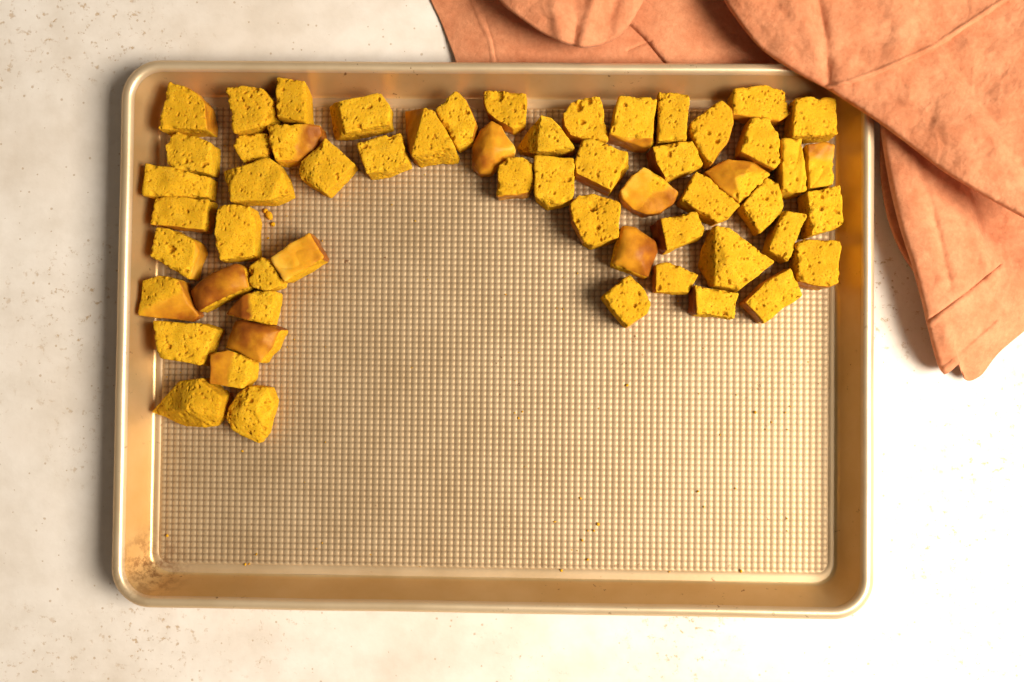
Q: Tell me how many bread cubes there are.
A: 57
